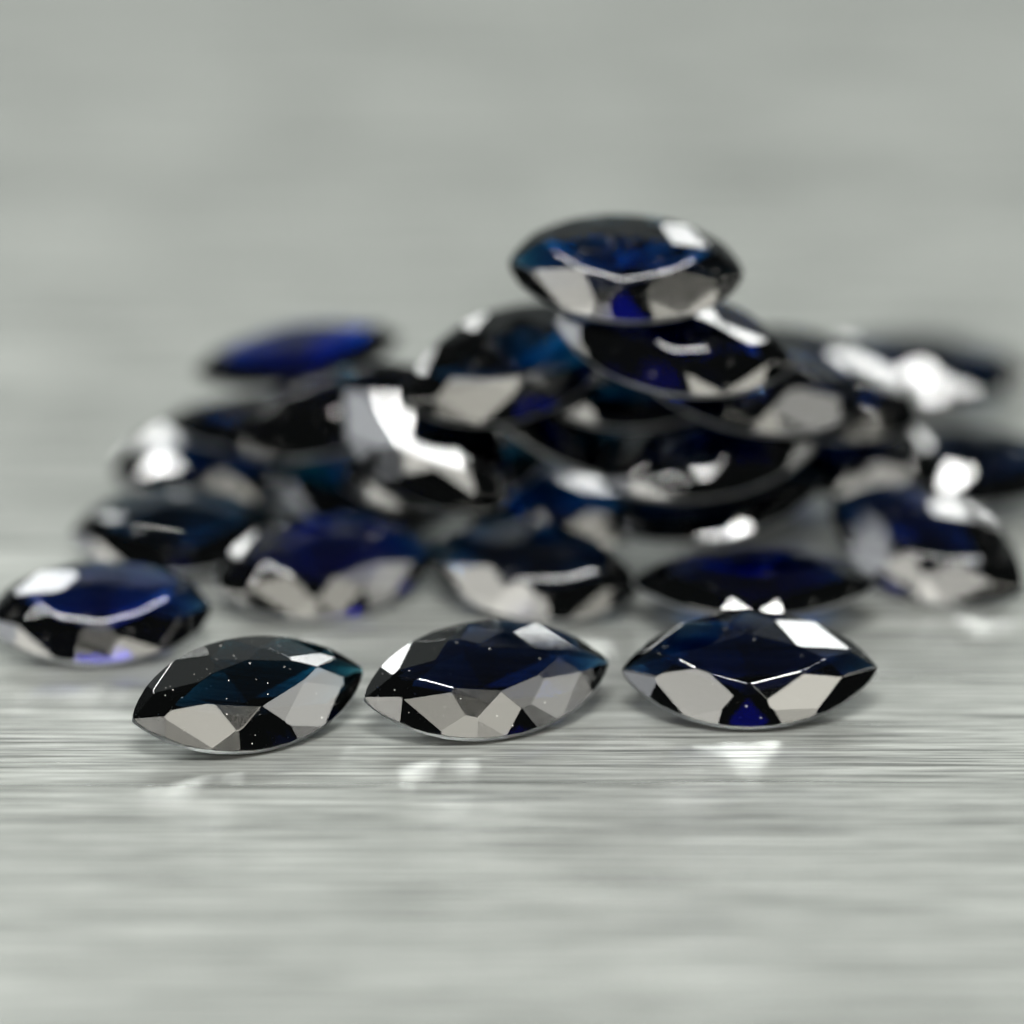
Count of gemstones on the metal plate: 31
